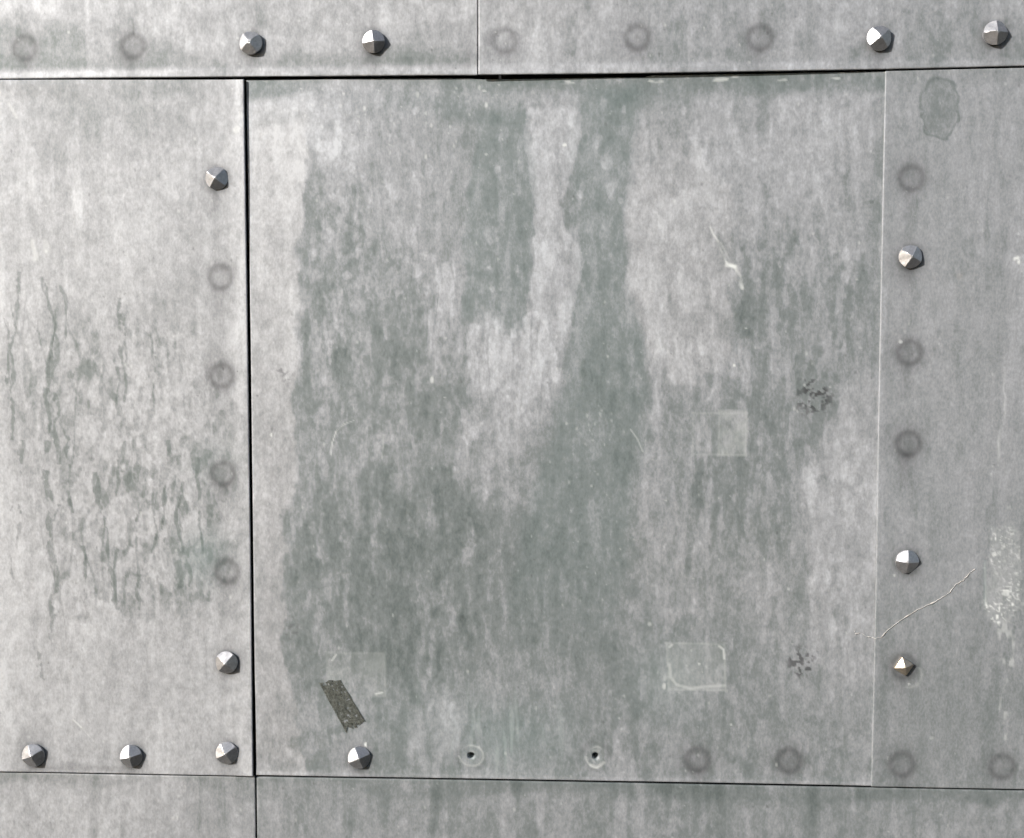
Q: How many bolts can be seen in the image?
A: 13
